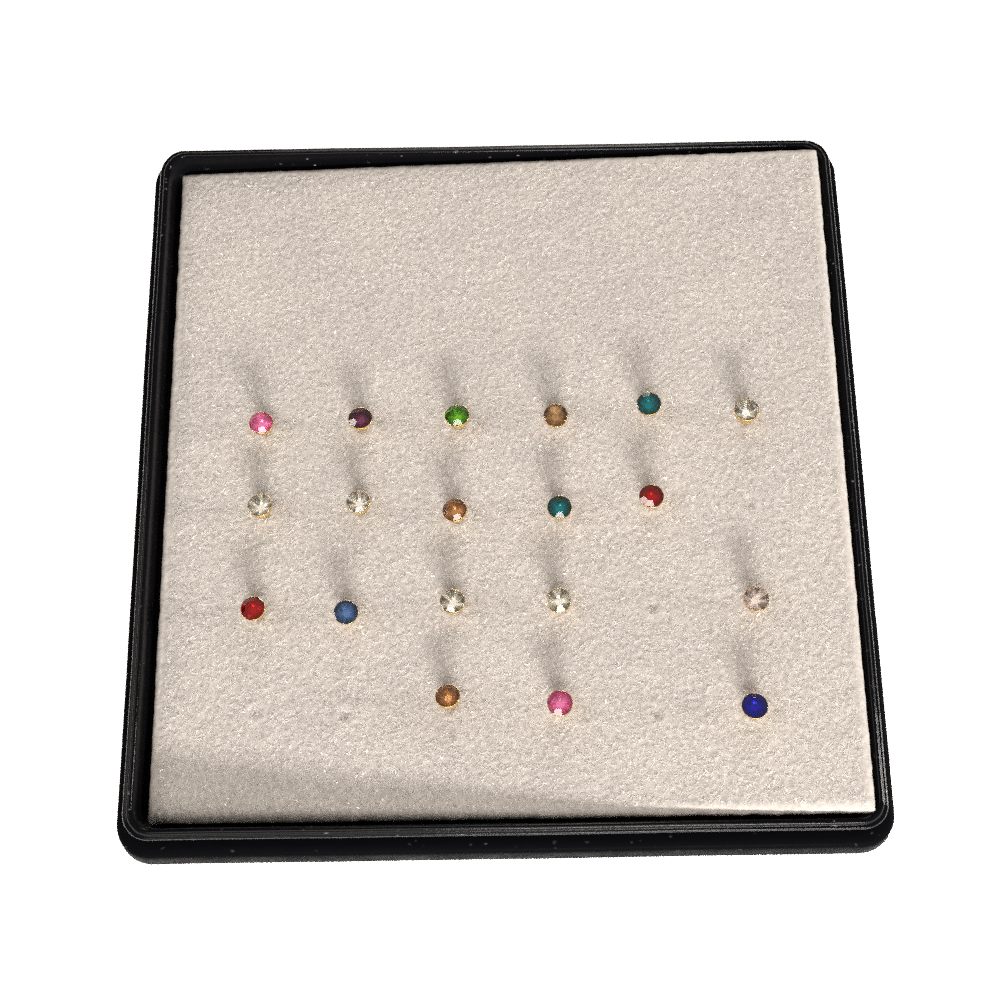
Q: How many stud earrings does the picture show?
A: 19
